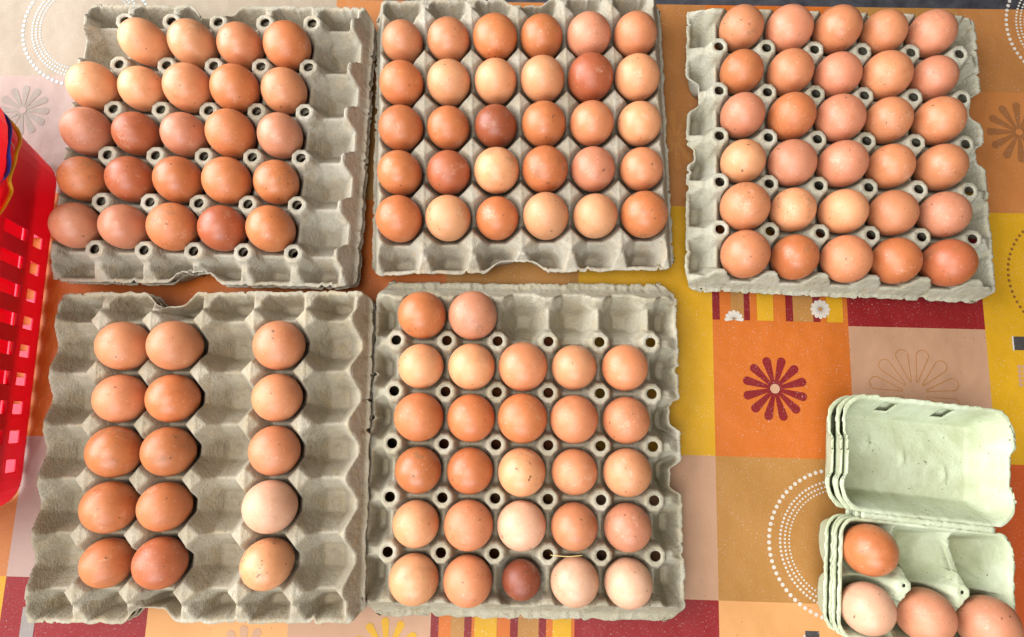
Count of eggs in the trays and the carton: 130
